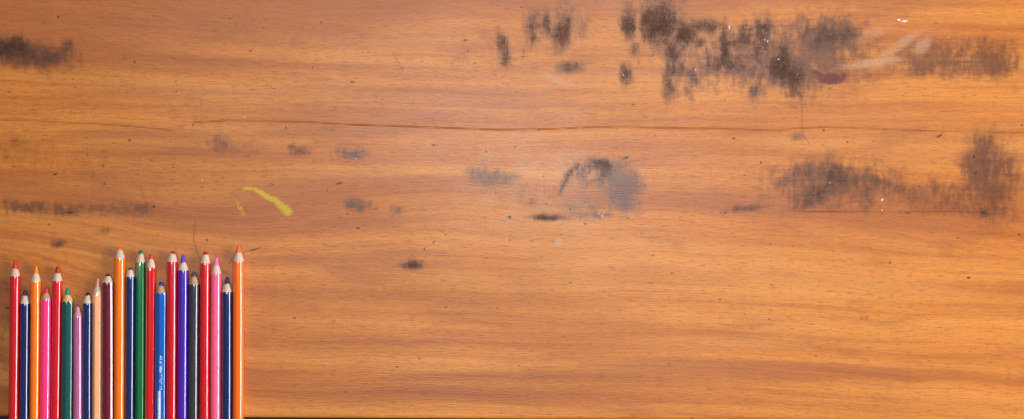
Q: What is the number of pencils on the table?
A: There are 22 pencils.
